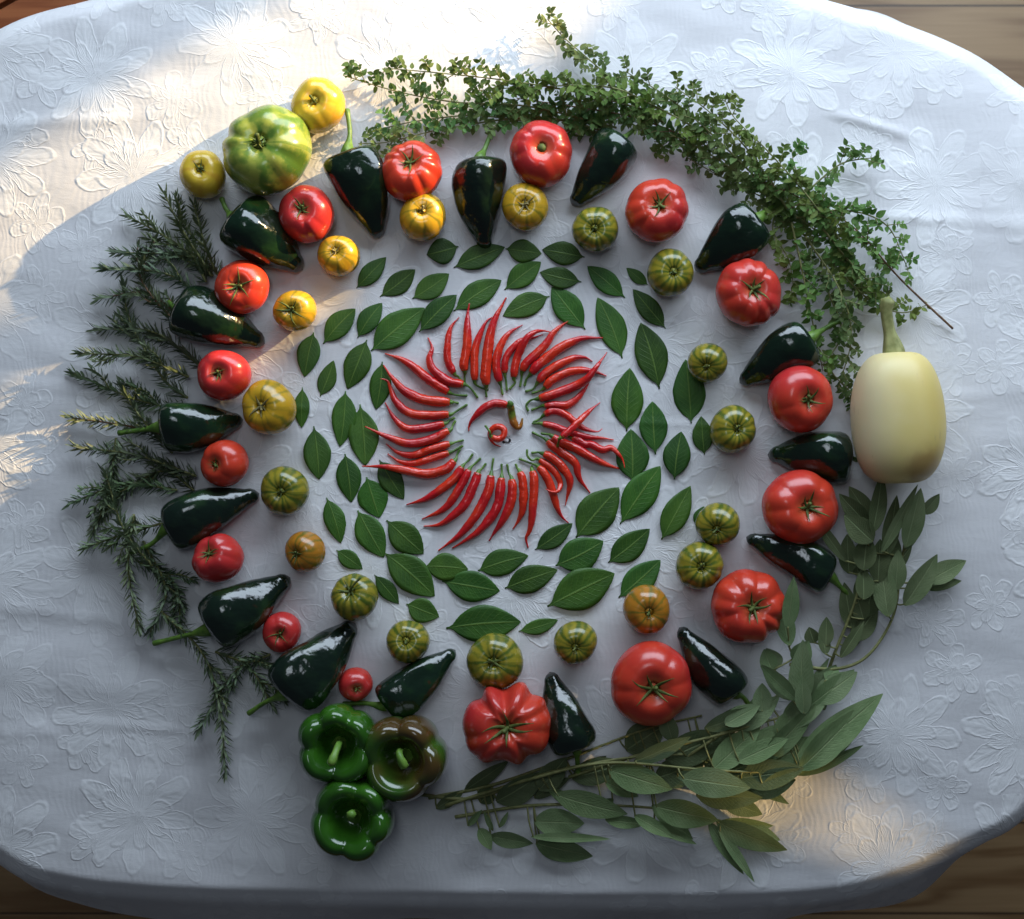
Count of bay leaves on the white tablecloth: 60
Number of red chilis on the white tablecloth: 41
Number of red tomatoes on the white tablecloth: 16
